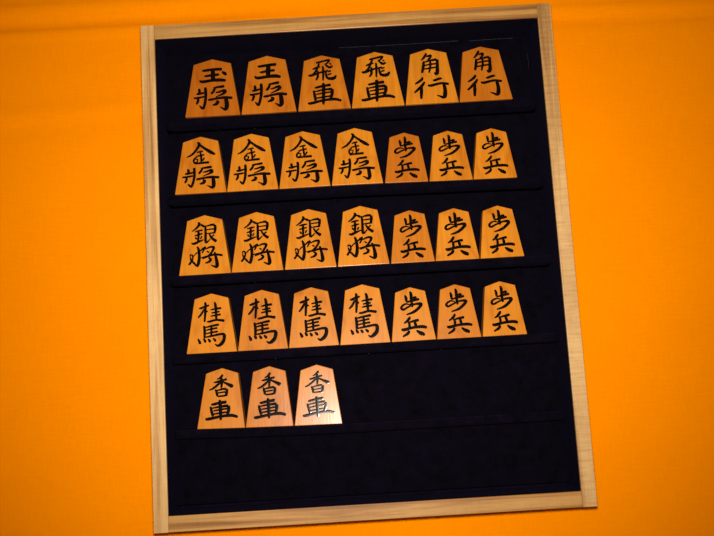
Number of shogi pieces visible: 30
